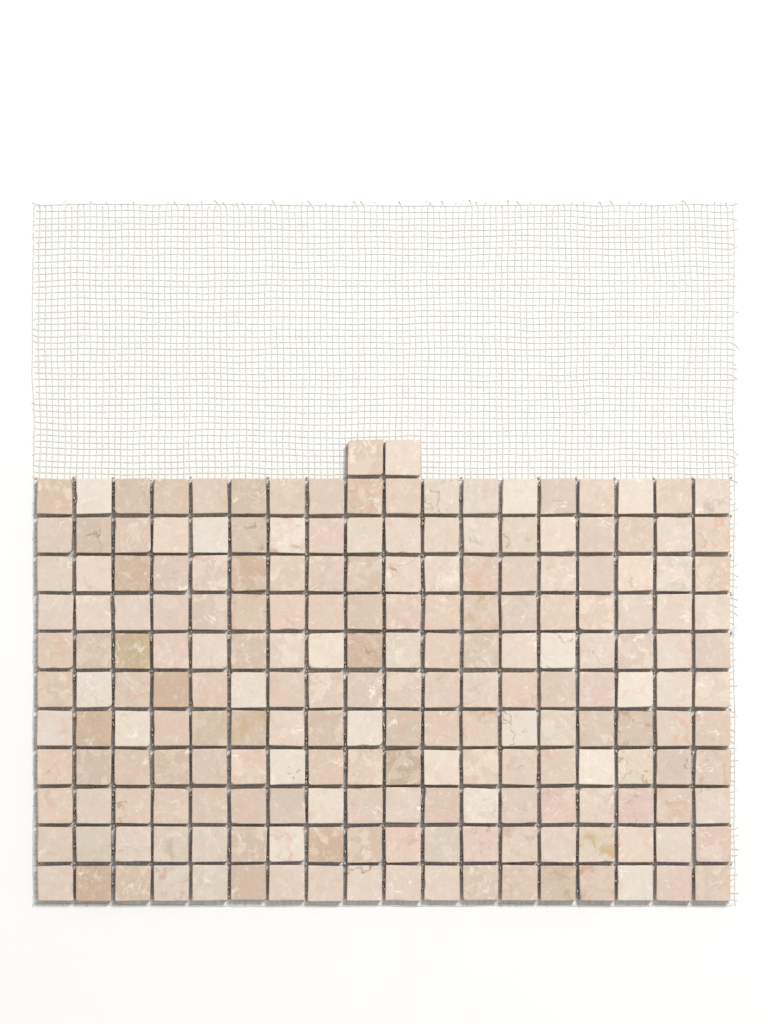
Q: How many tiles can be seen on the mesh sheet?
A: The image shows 200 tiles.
